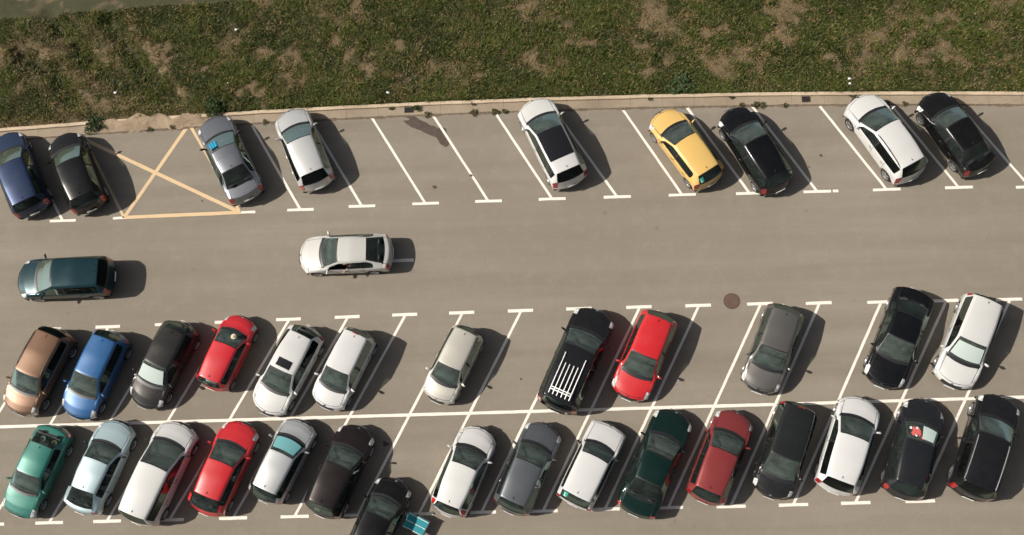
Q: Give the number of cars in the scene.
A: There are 39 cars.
